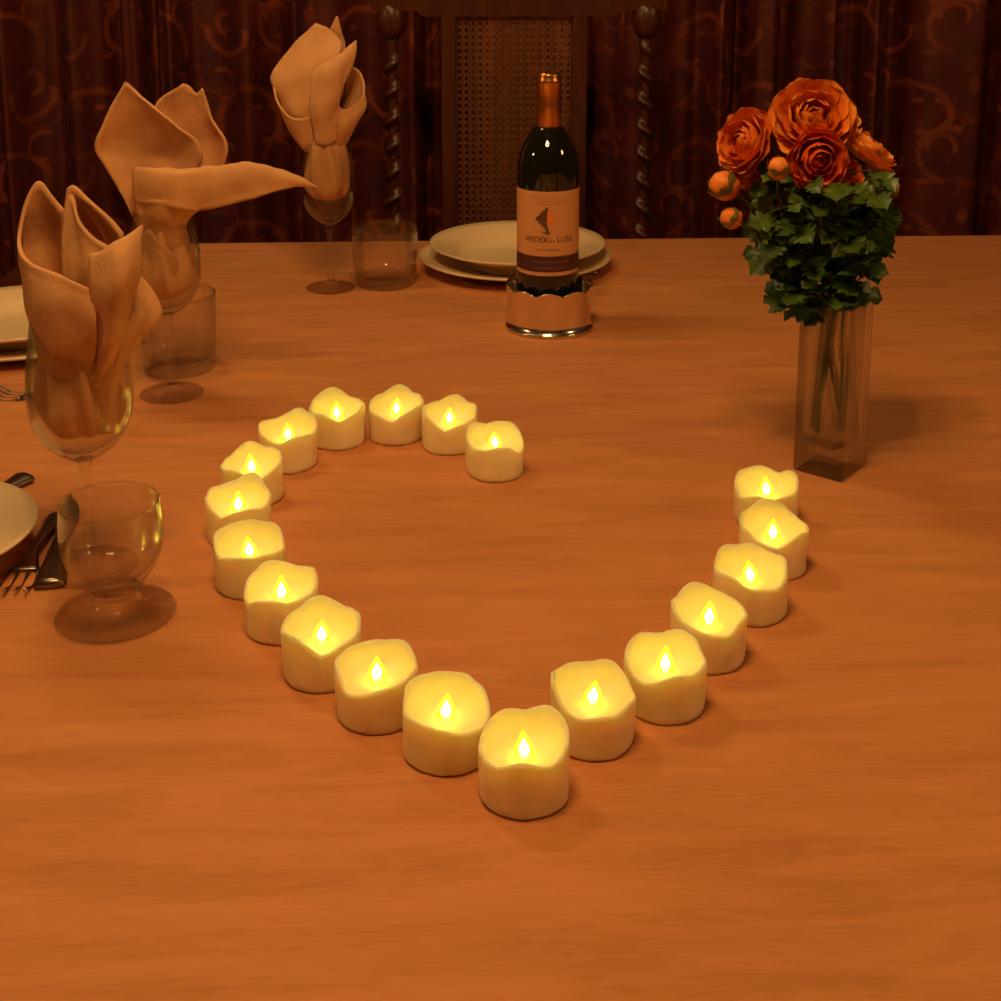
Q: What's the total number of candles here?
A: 19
